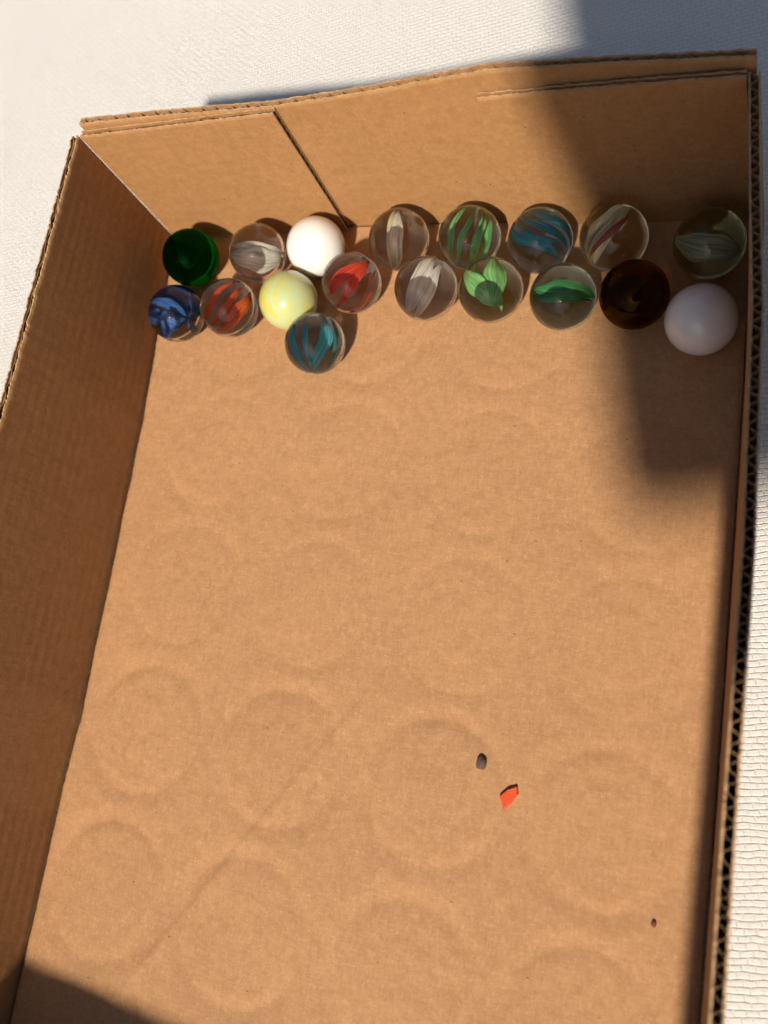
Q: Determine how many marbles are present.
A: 18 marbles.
